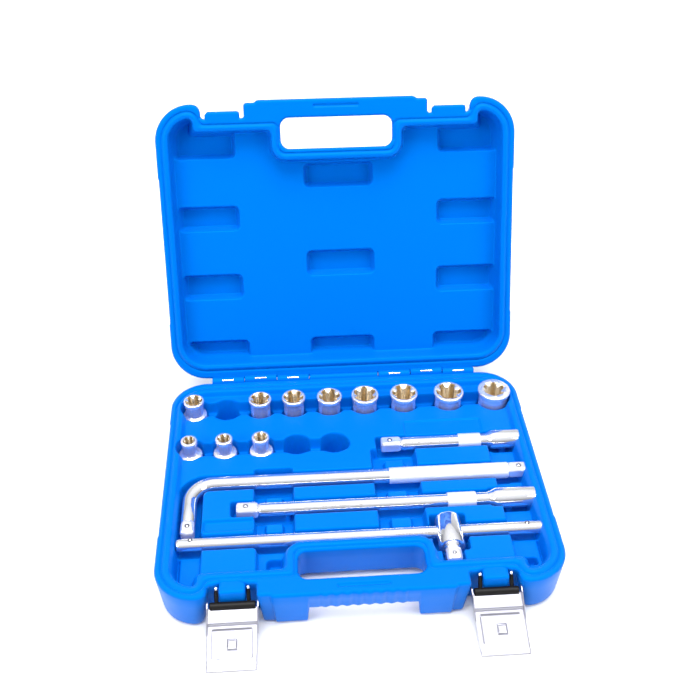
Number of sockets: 11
